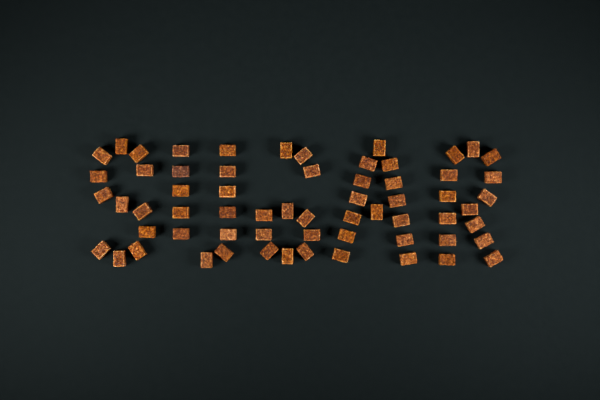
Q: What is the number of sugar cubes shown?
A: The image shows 63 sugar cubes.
